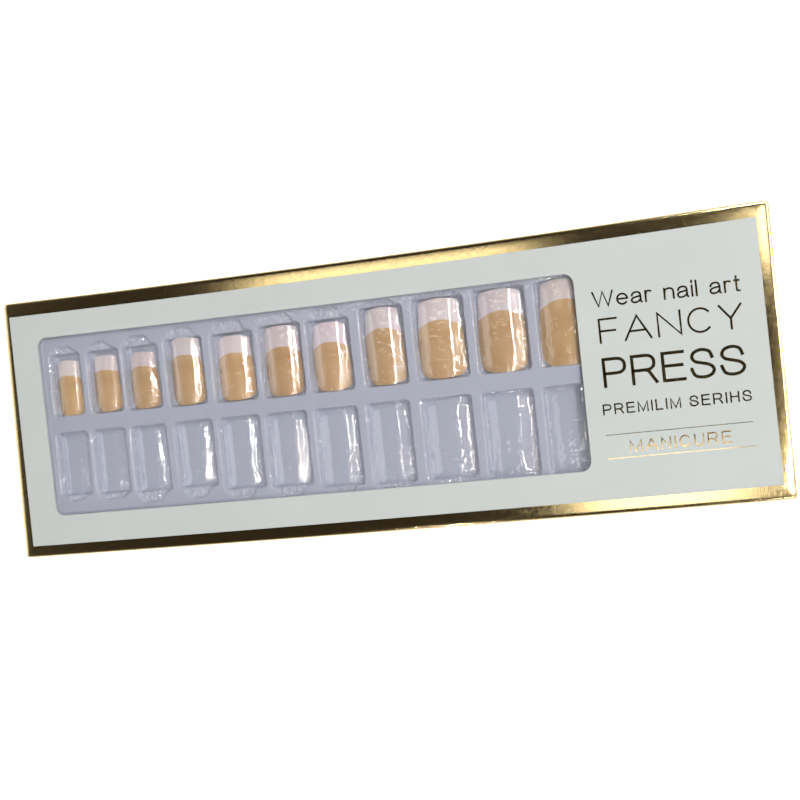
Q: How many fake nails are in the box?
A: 11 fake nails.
